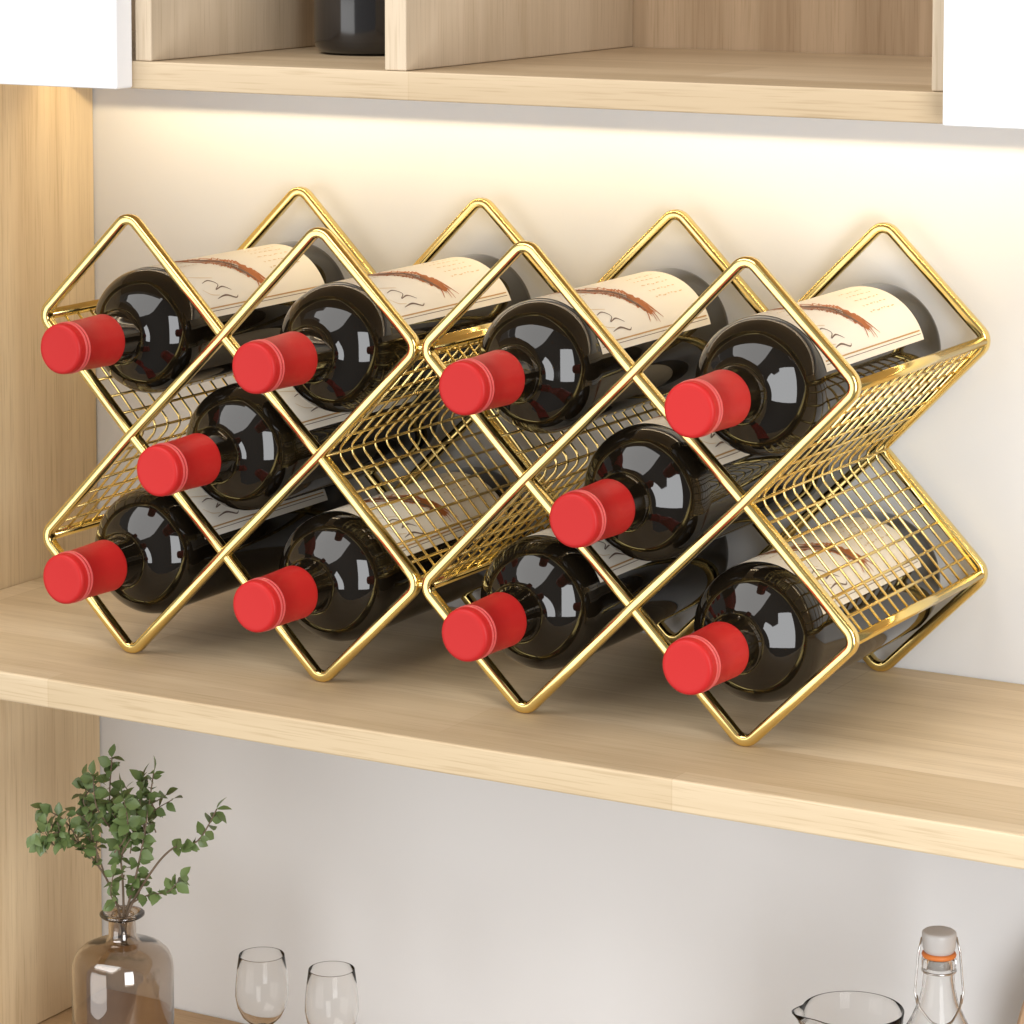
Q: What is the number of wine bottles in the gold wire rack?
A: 10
